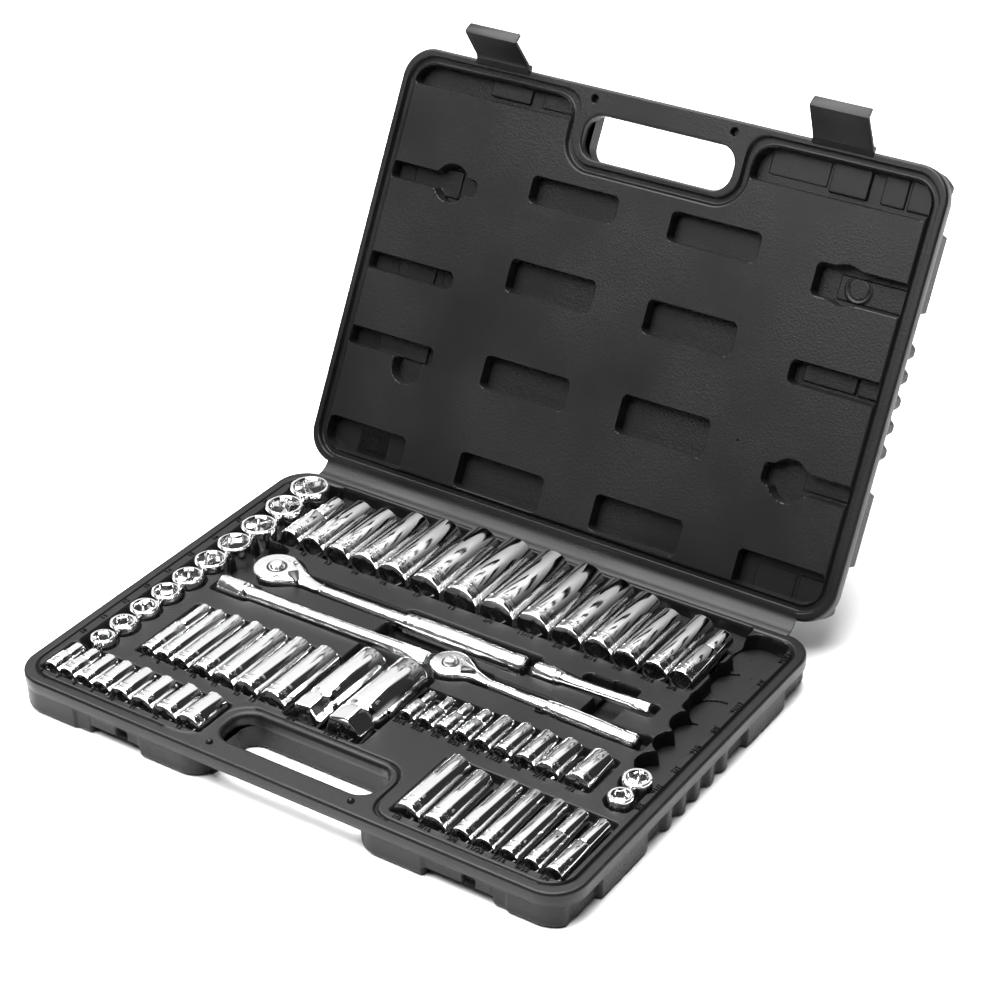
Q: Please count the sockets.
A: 59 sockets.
